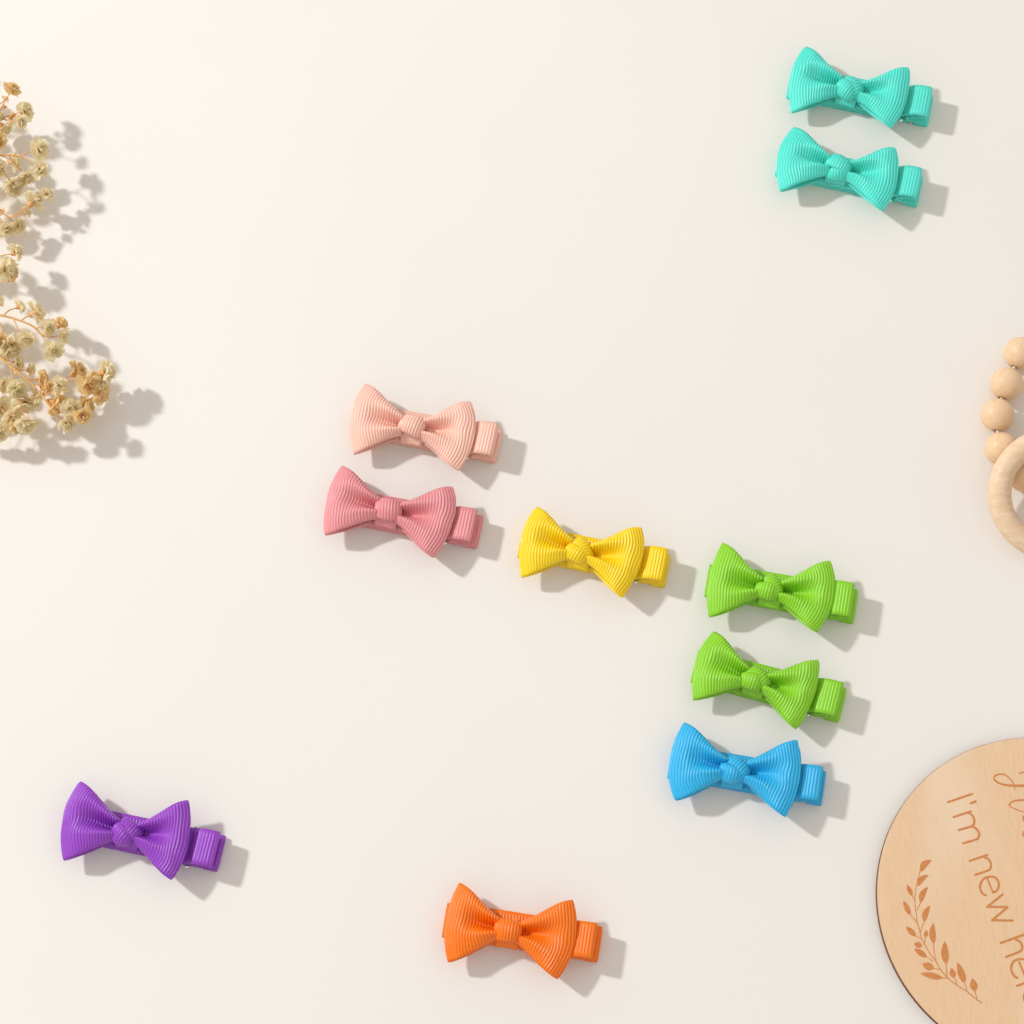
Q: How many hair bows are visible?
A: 10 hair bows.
